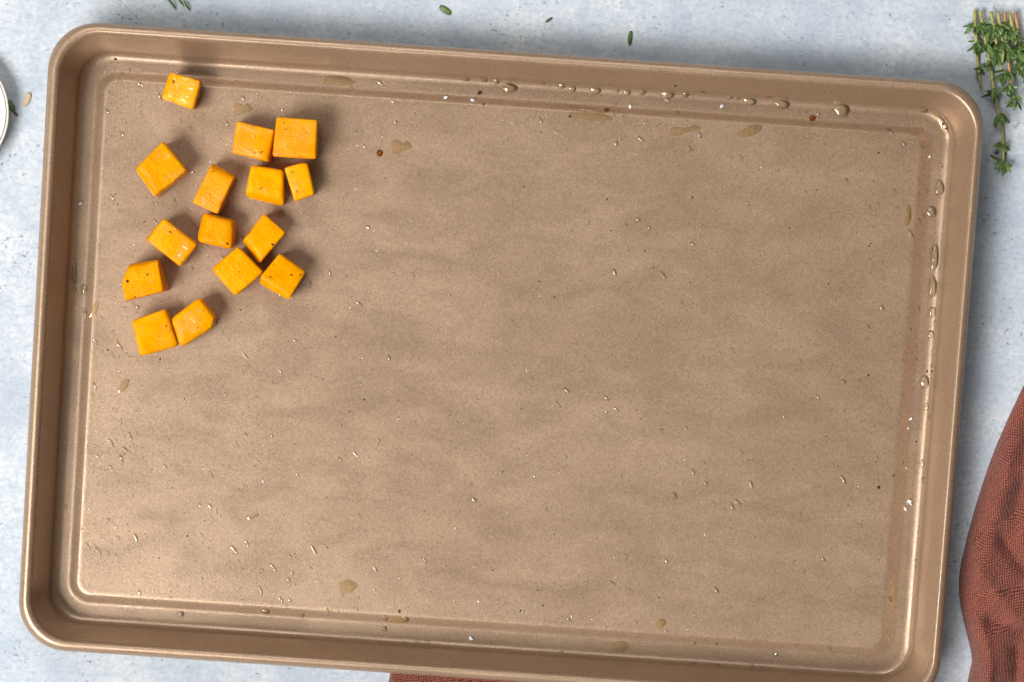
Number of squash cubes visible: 15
